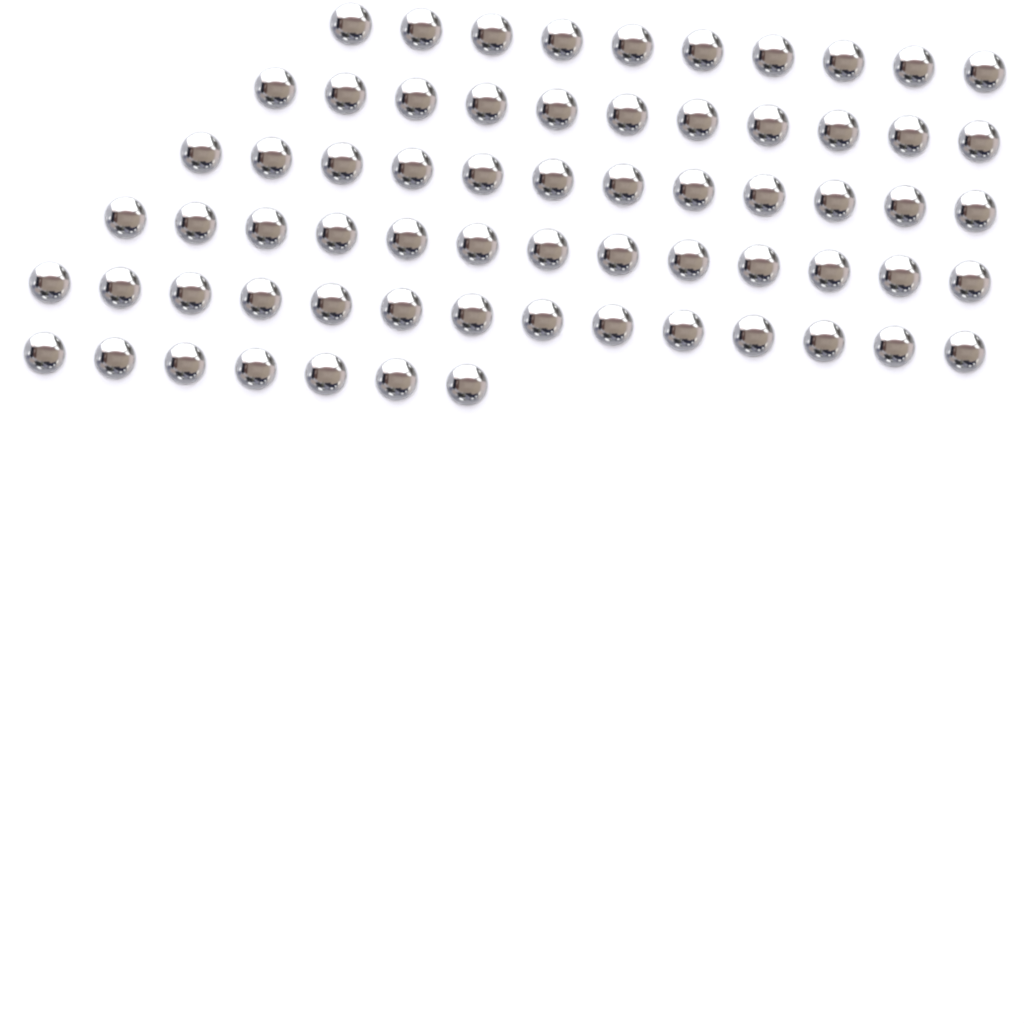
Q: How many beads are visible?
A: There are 67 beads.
